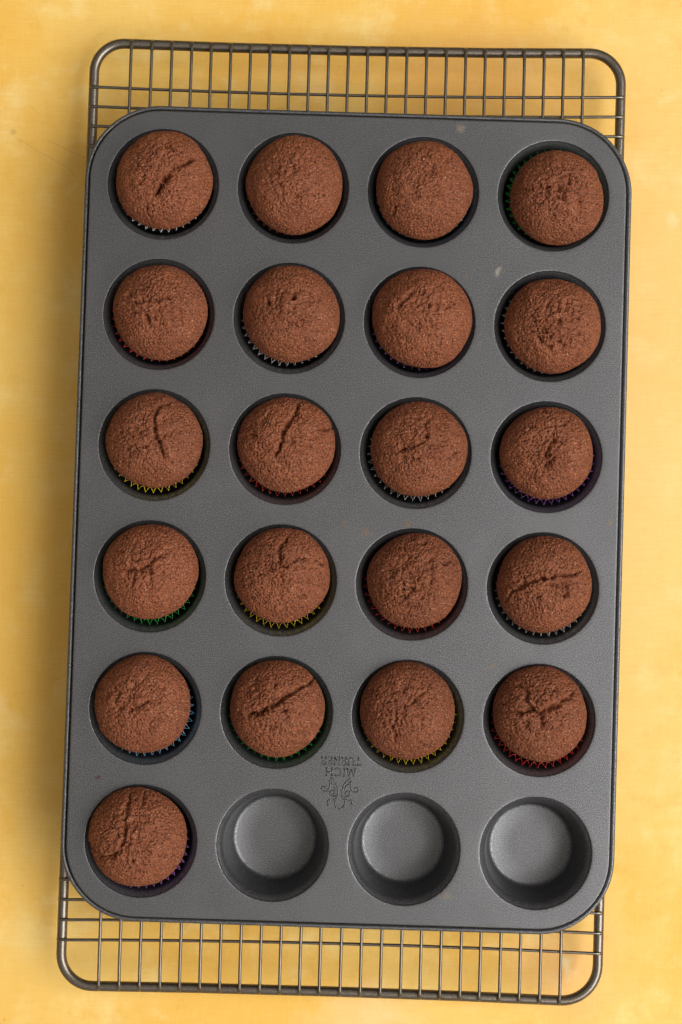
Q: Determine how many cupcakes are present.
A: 21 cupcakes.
